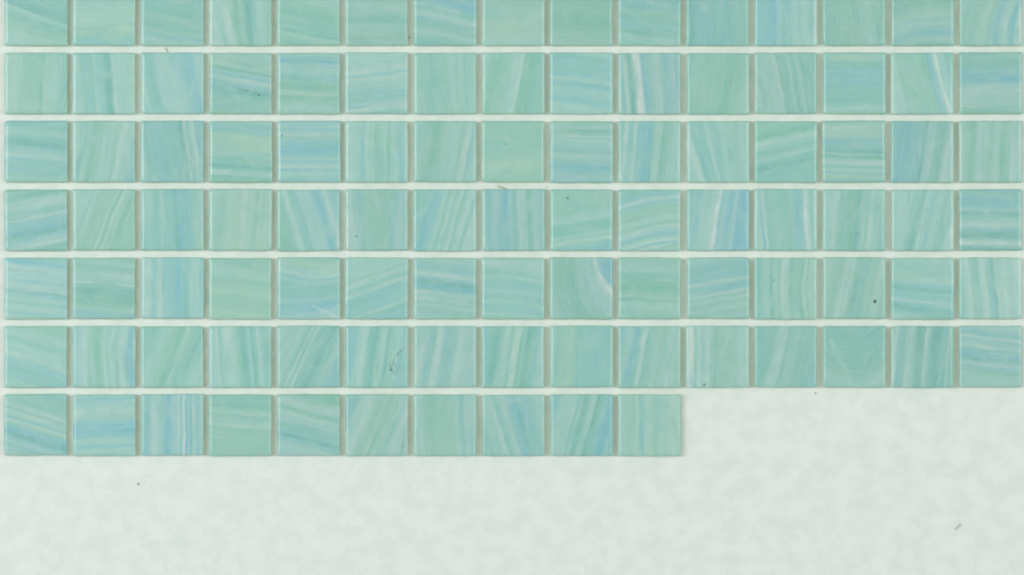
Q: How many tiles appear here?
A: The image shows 100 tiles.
